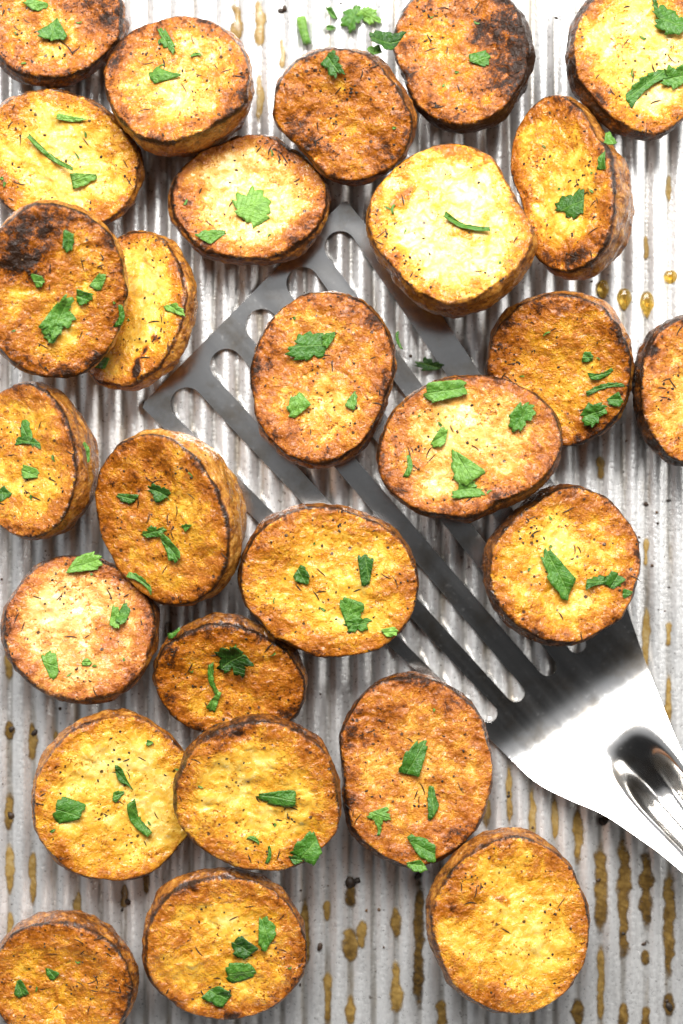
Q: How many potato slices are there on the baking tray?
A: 27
